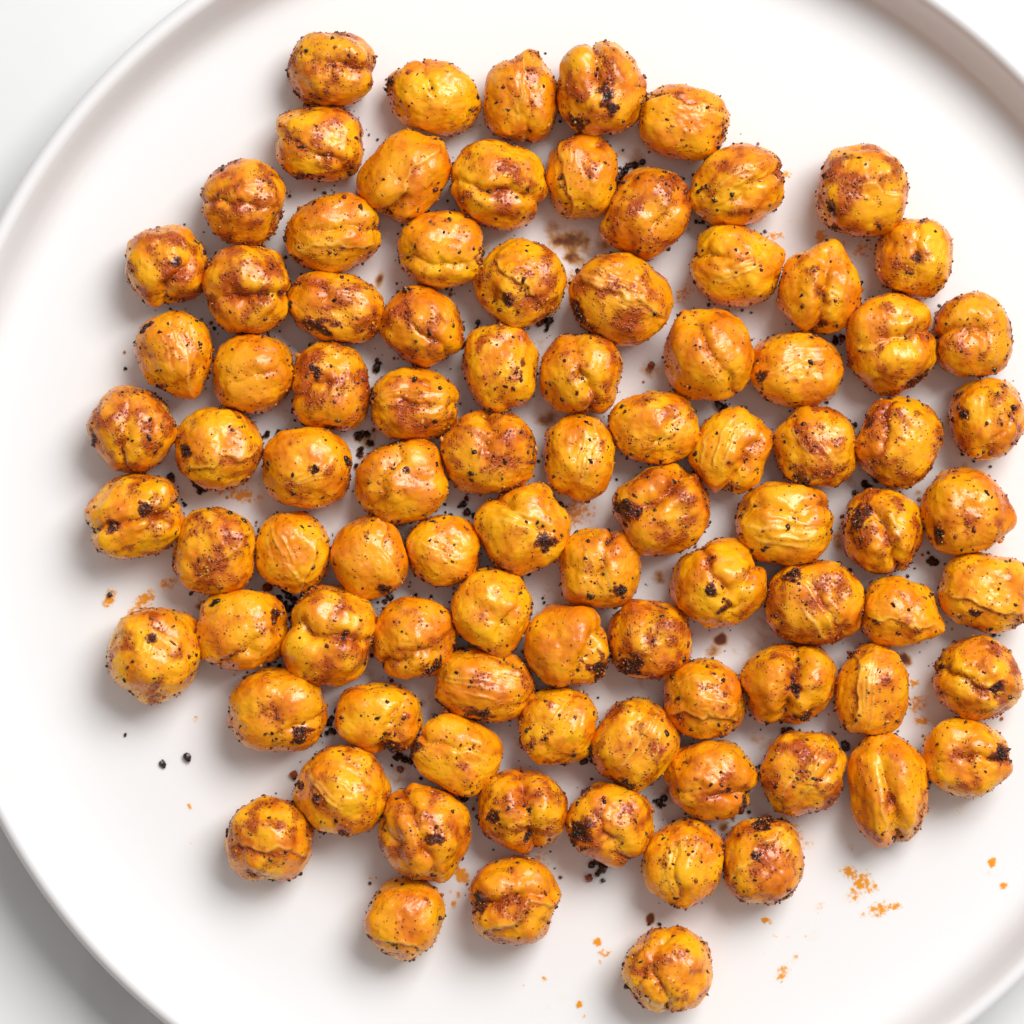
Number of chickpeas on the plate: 91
